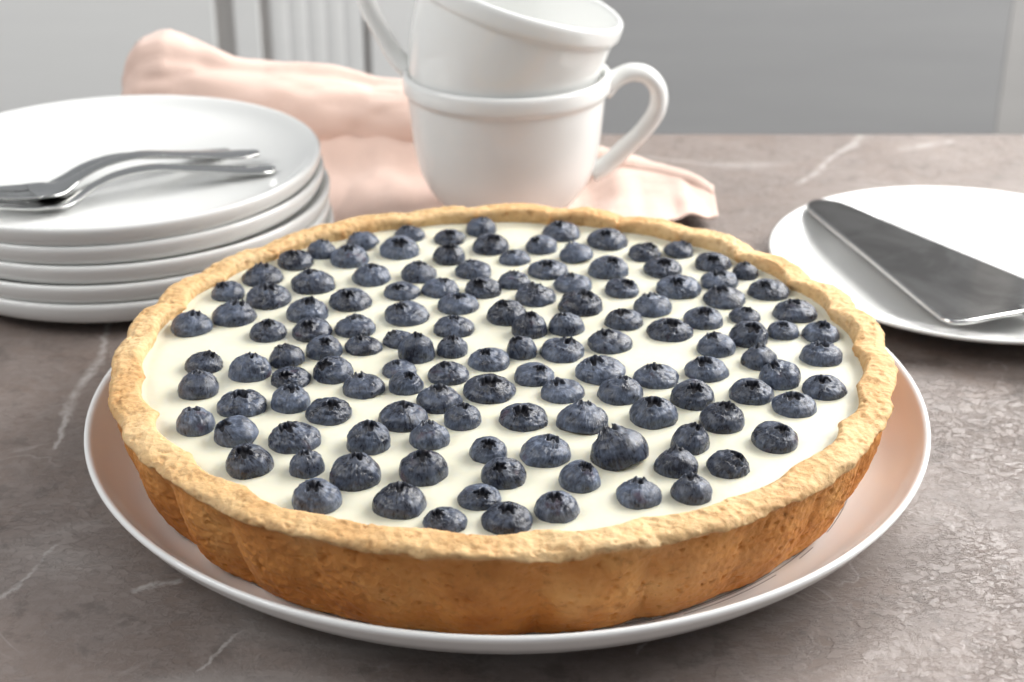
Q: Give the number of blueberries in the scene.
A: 133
